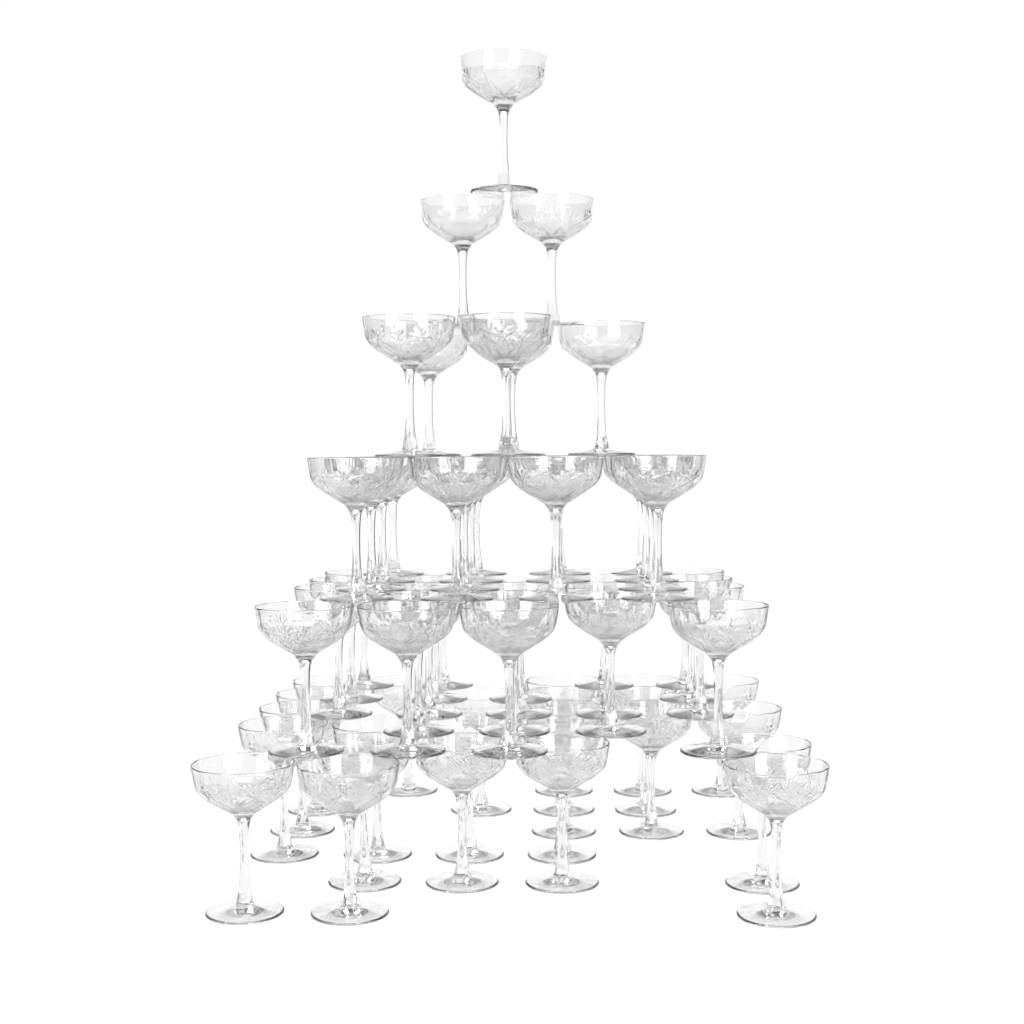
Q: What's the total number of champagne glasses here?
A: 67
